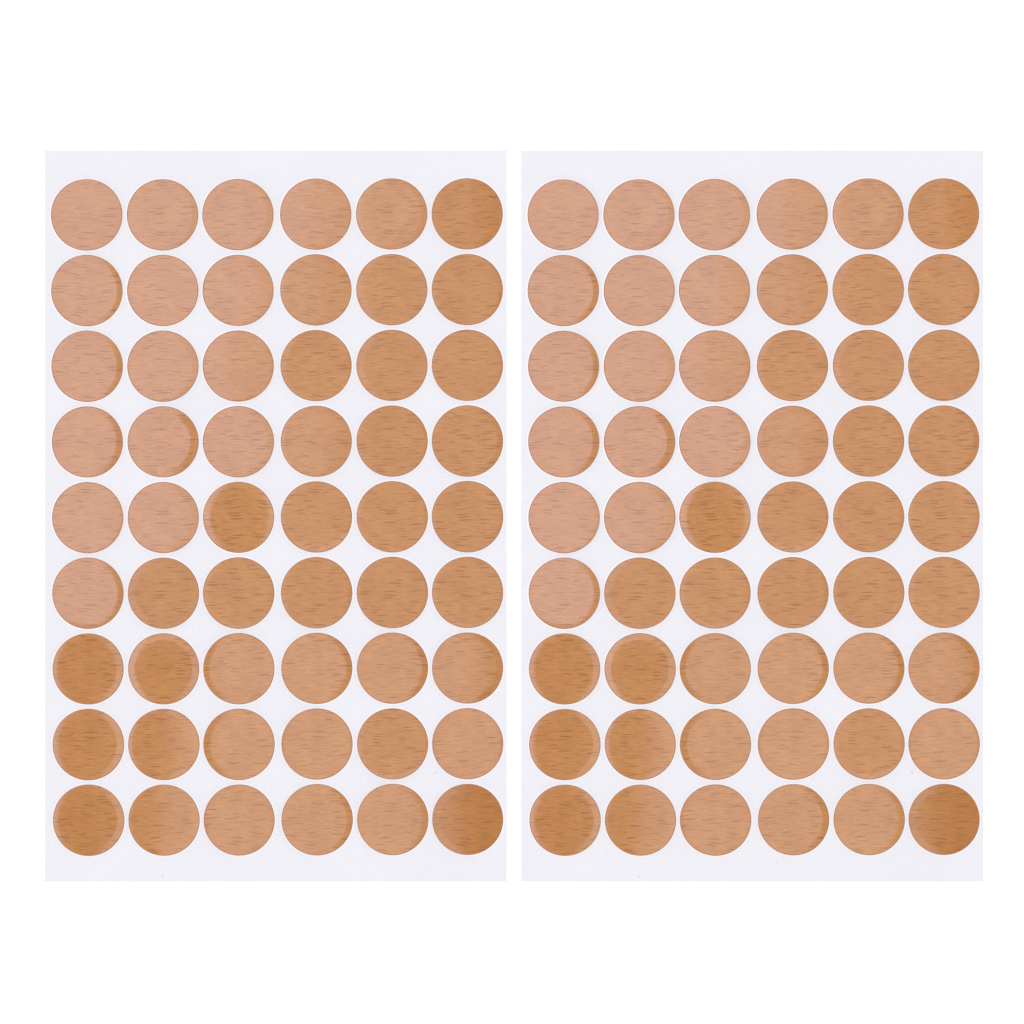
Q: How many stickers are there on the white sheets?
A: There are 108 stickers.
